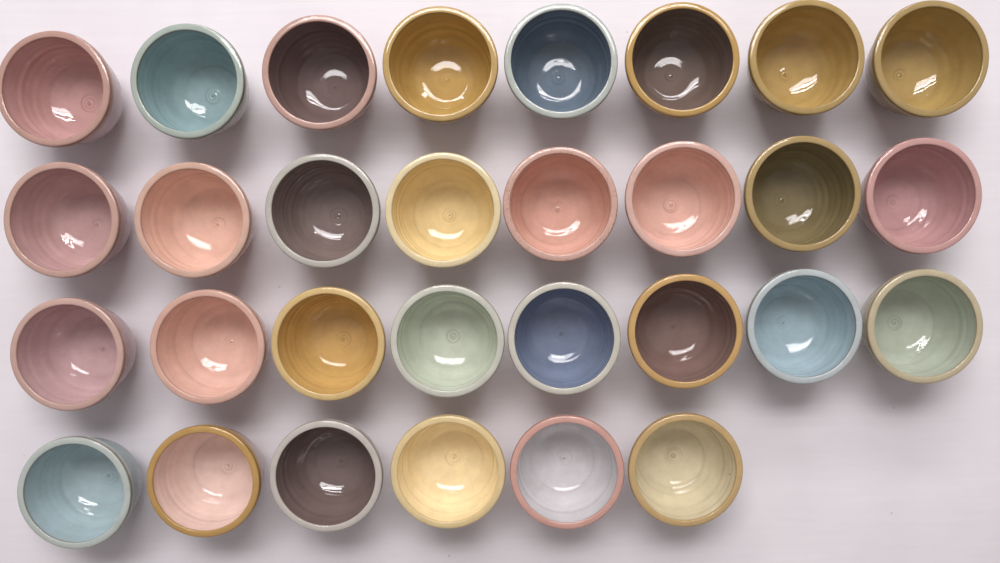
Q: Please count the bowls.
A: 30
